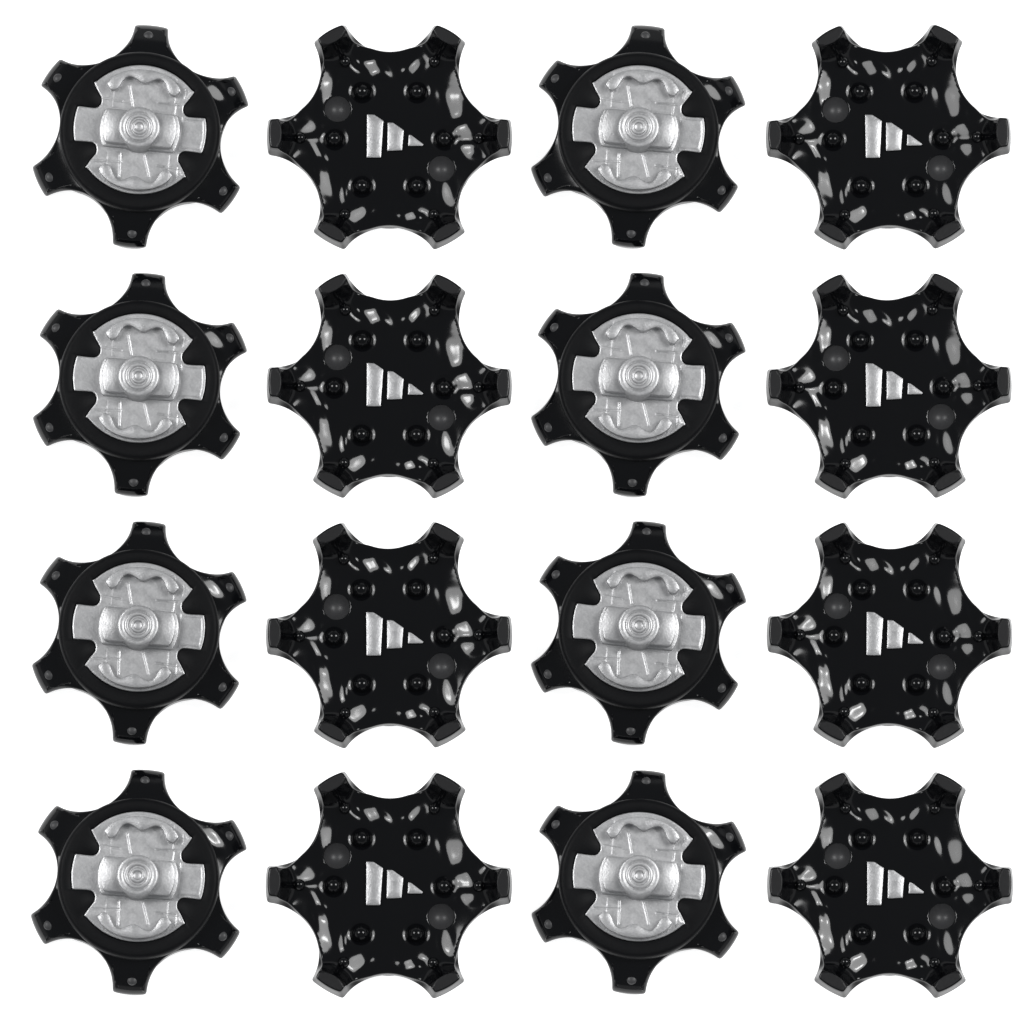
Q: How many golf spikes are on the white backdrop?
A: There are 16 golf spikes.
